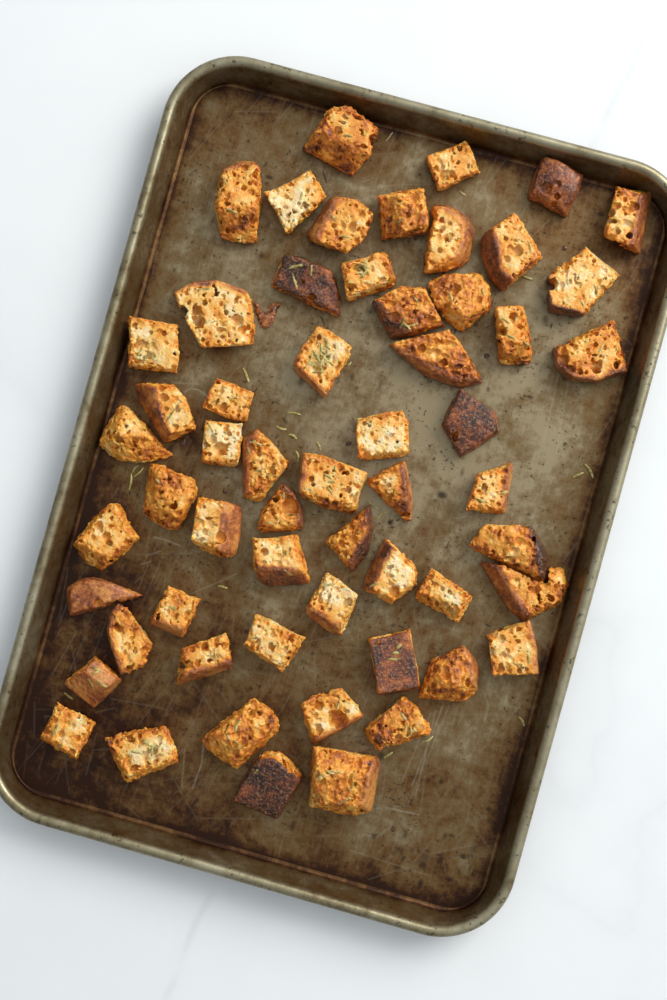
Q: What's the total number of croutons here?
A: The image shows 58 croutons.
